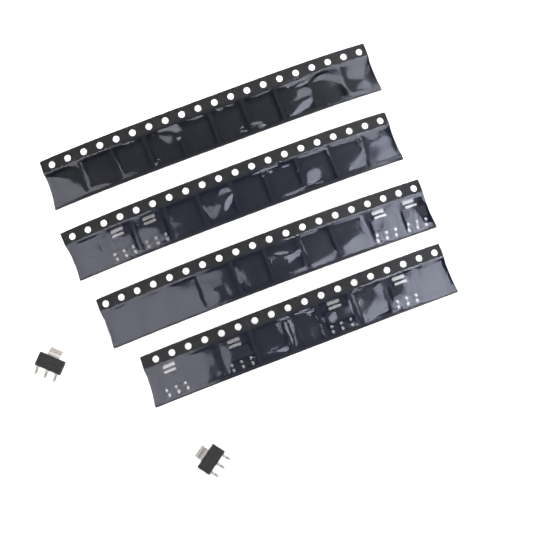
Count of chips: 10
